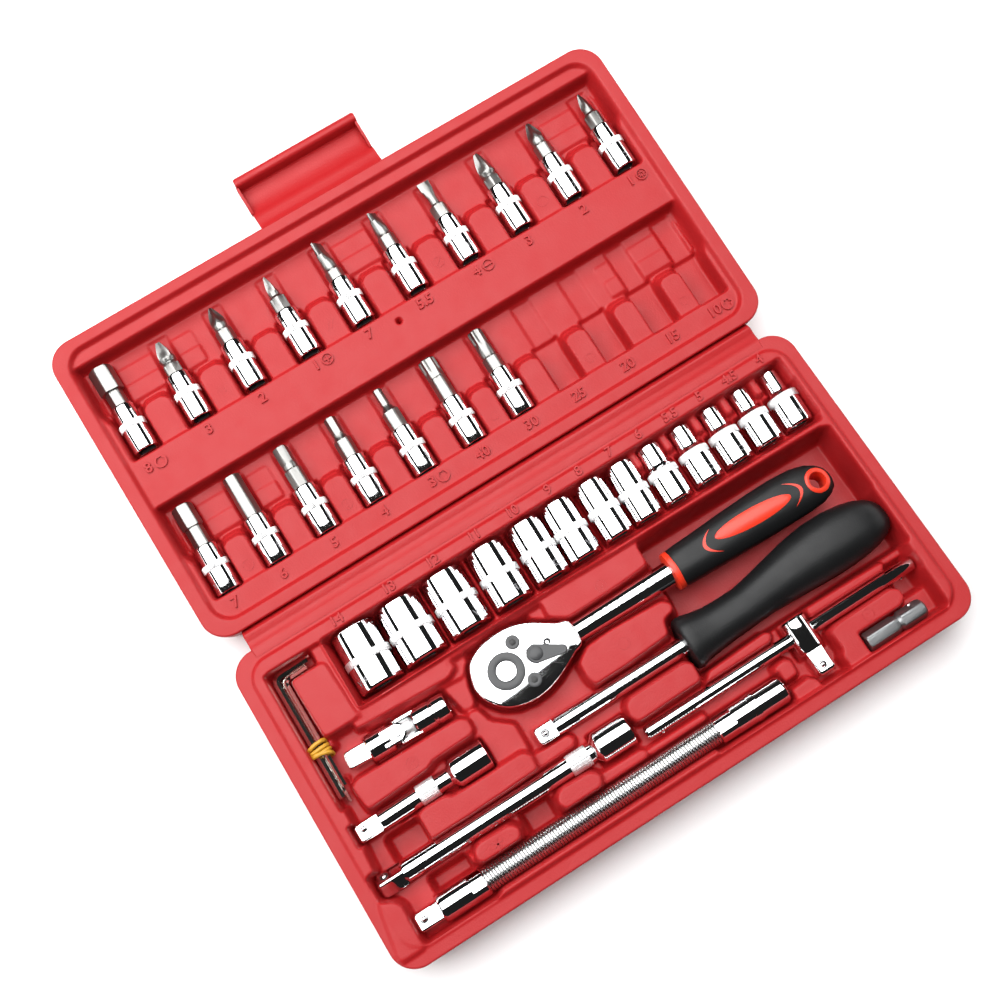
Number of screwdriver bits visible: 17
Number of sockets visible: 13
